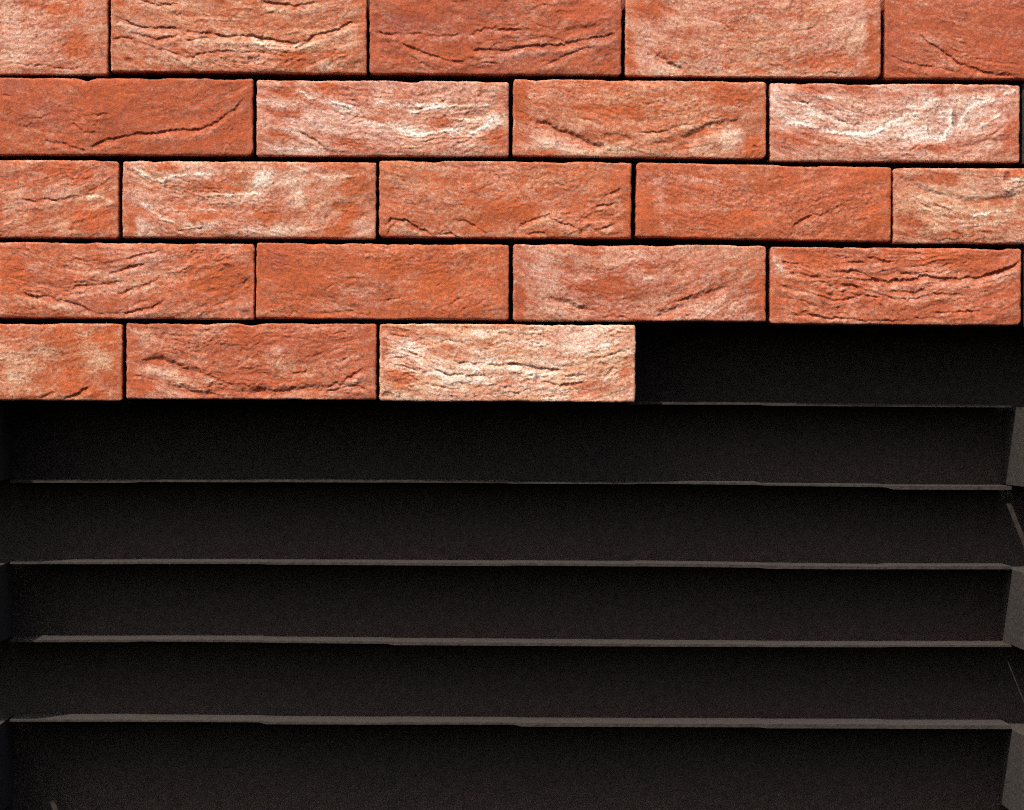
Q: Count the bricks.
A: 21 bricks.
